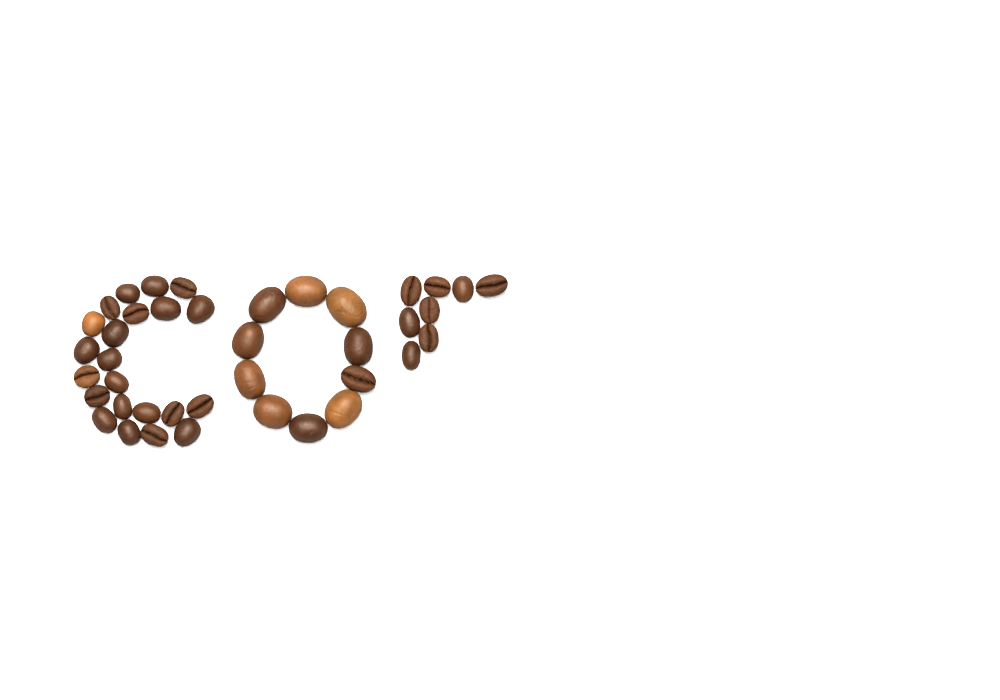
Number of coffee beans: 40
